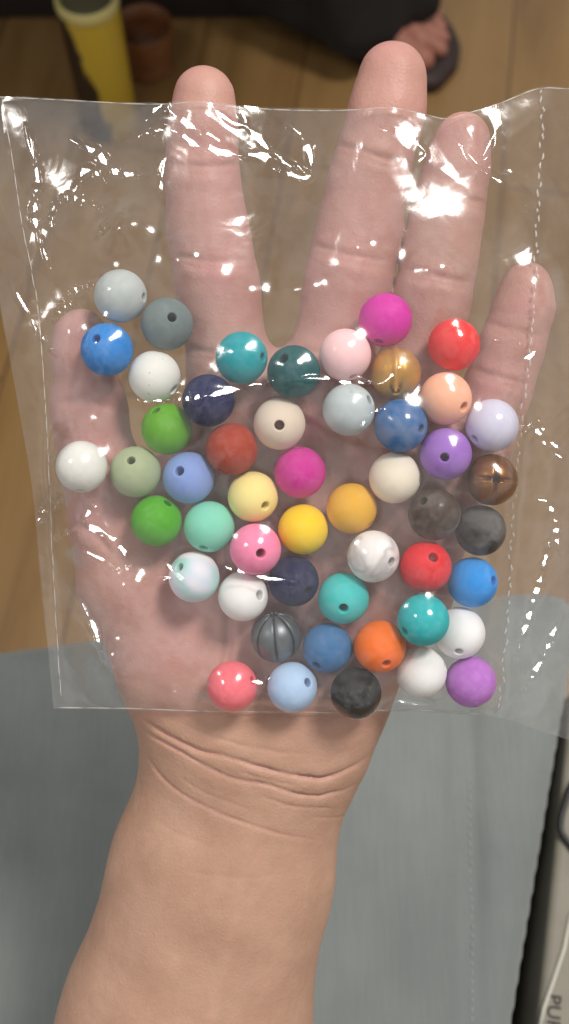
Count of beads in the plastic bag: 50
